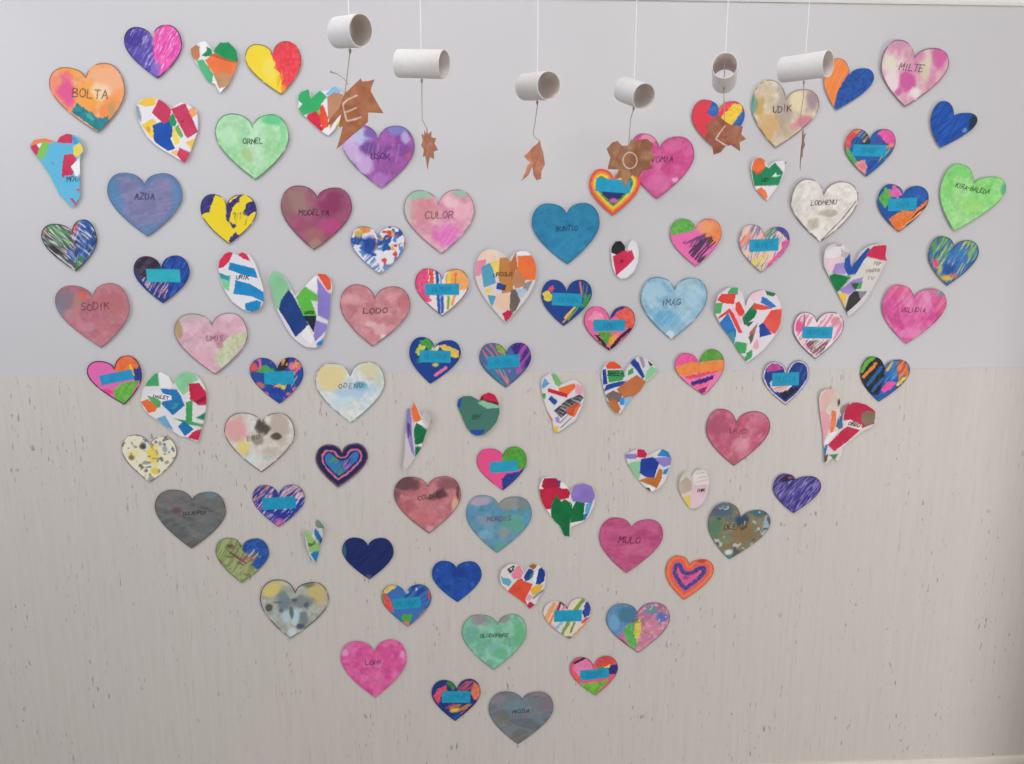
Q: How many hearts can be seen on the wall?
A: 91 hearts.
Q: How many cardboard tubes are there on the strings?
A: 6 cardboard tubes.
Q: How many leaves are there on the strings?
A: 6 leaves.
